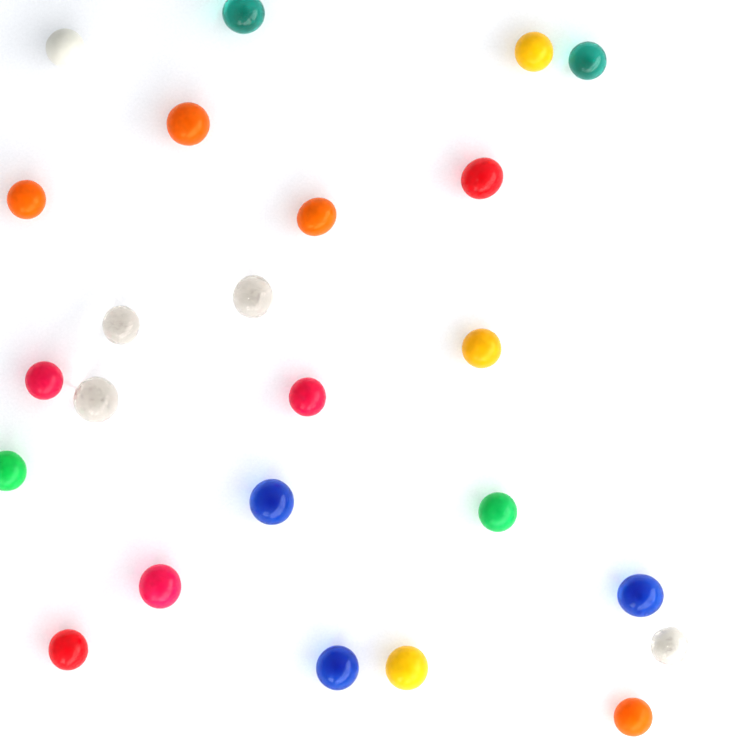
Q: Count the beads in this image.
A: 24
